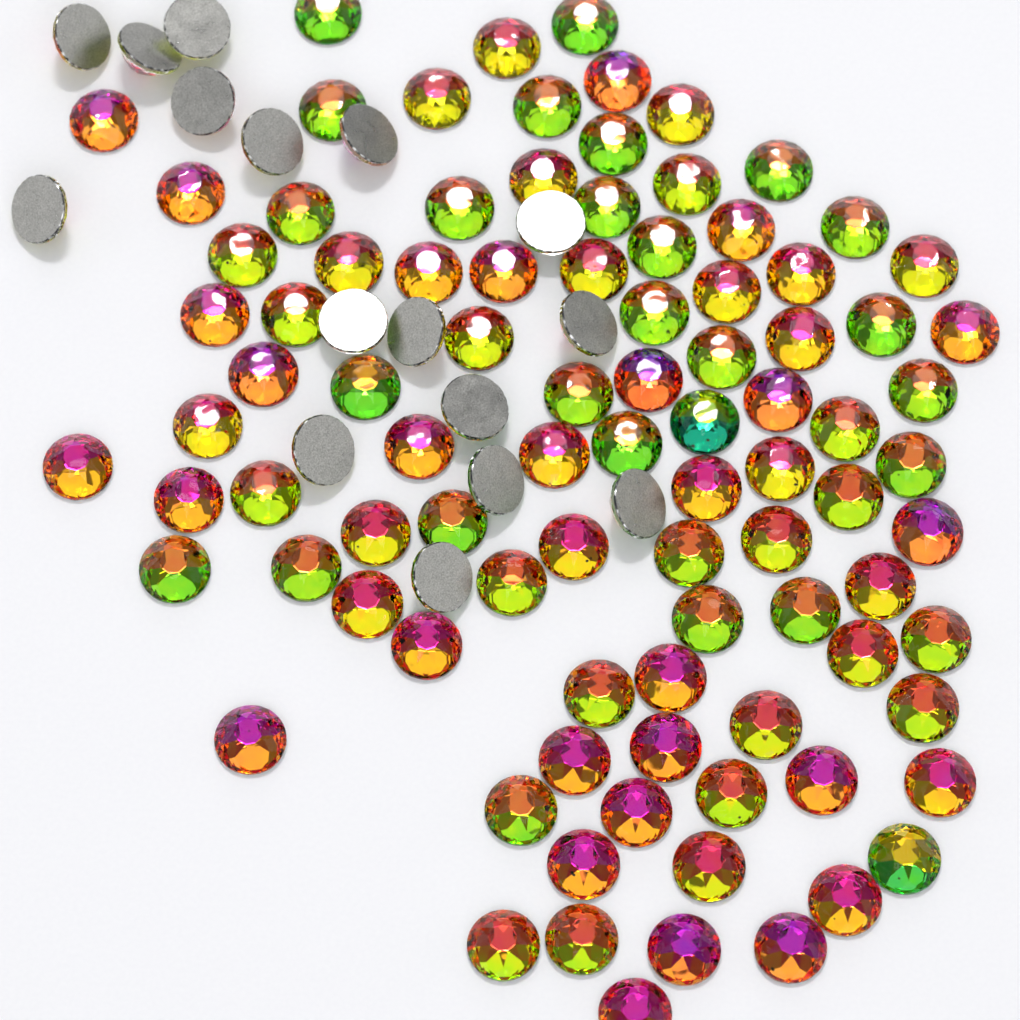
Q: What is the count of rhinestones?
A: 108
